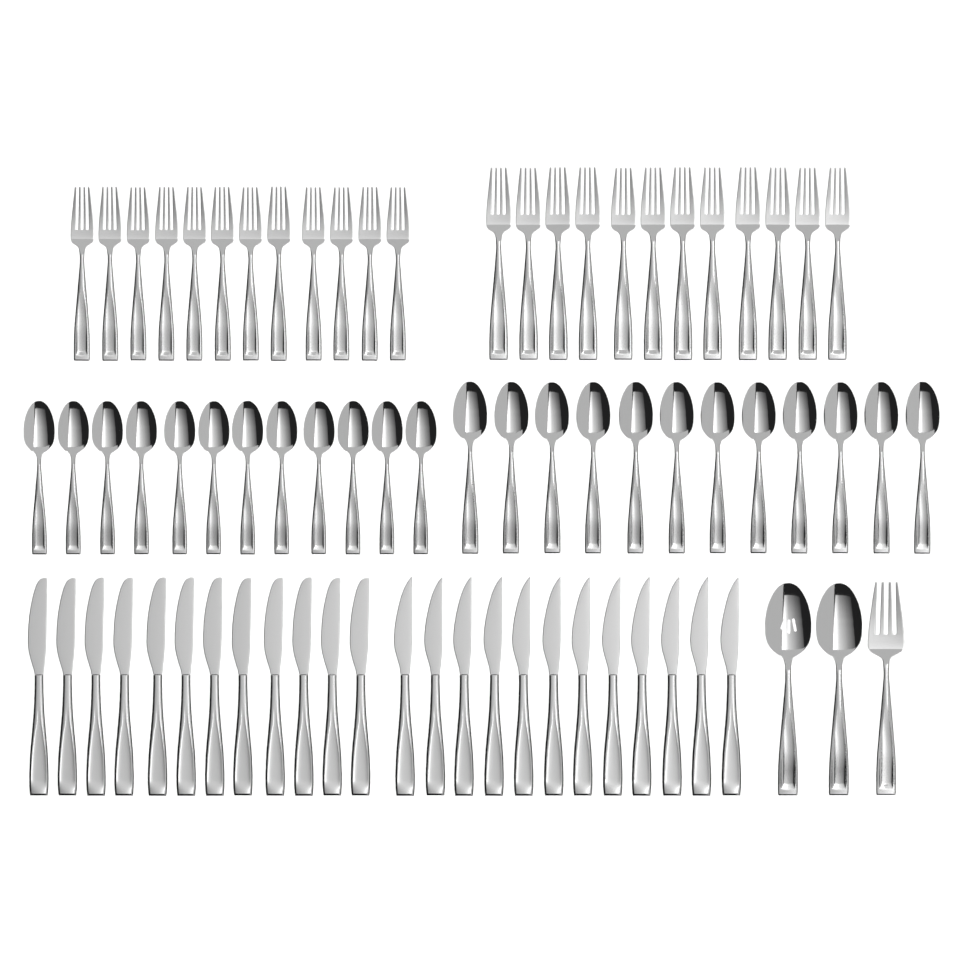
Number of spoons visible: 26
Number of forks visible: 25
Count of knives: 24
